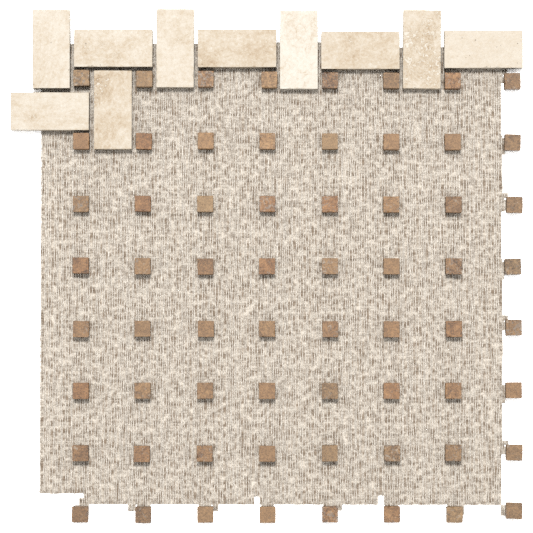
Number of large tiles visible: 10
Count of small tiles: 64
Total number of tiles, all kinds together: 74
